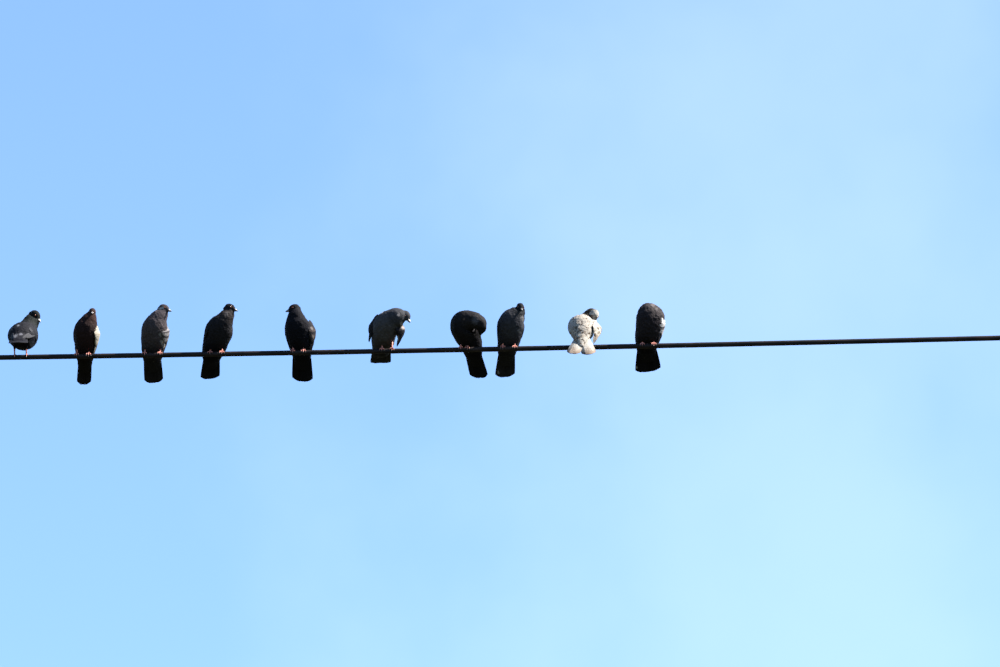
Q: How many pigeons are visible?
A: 10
